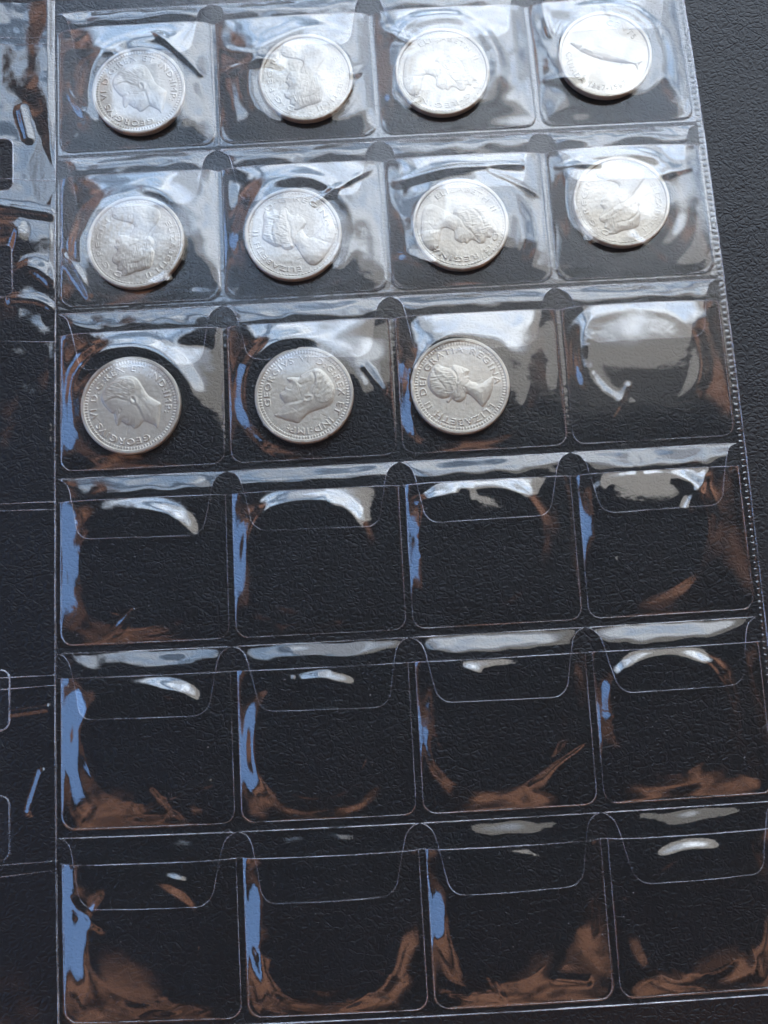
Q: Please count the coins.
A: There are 11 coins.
